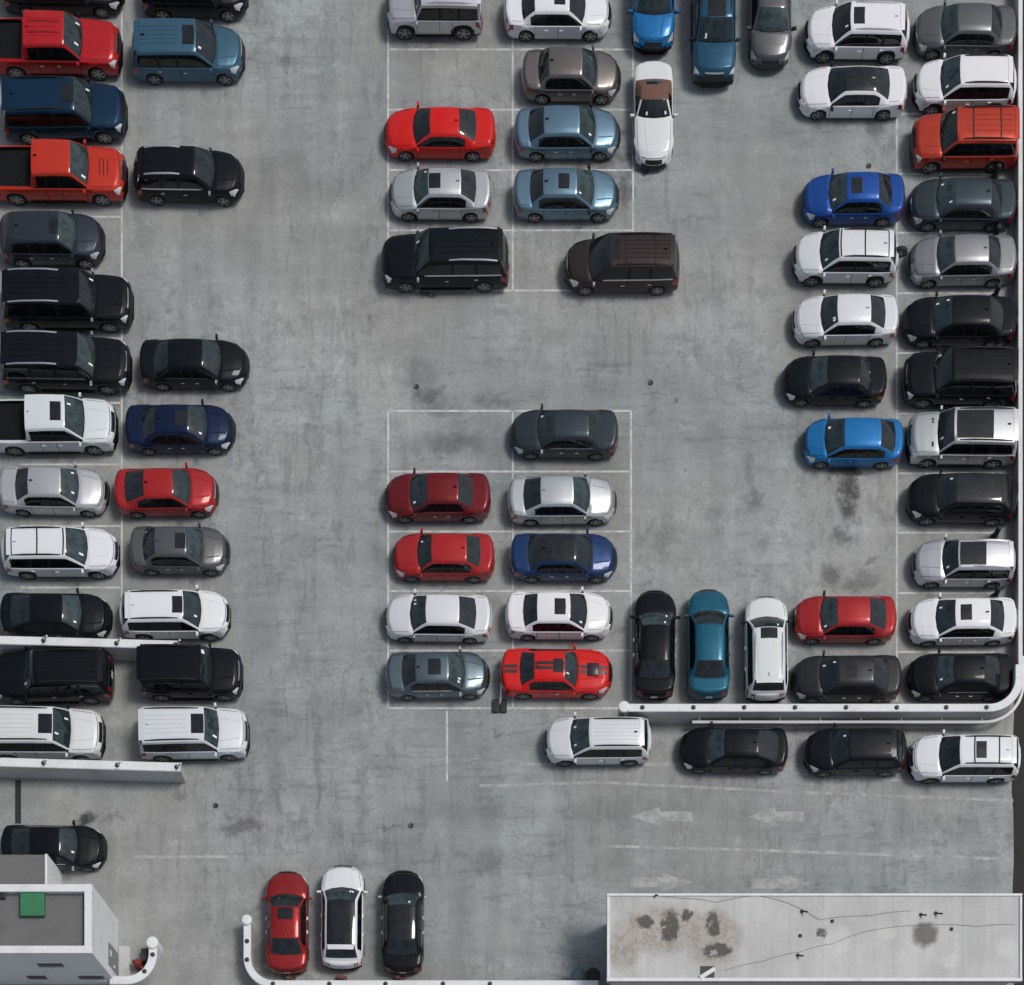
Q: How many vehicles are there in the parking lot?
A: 77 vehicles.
